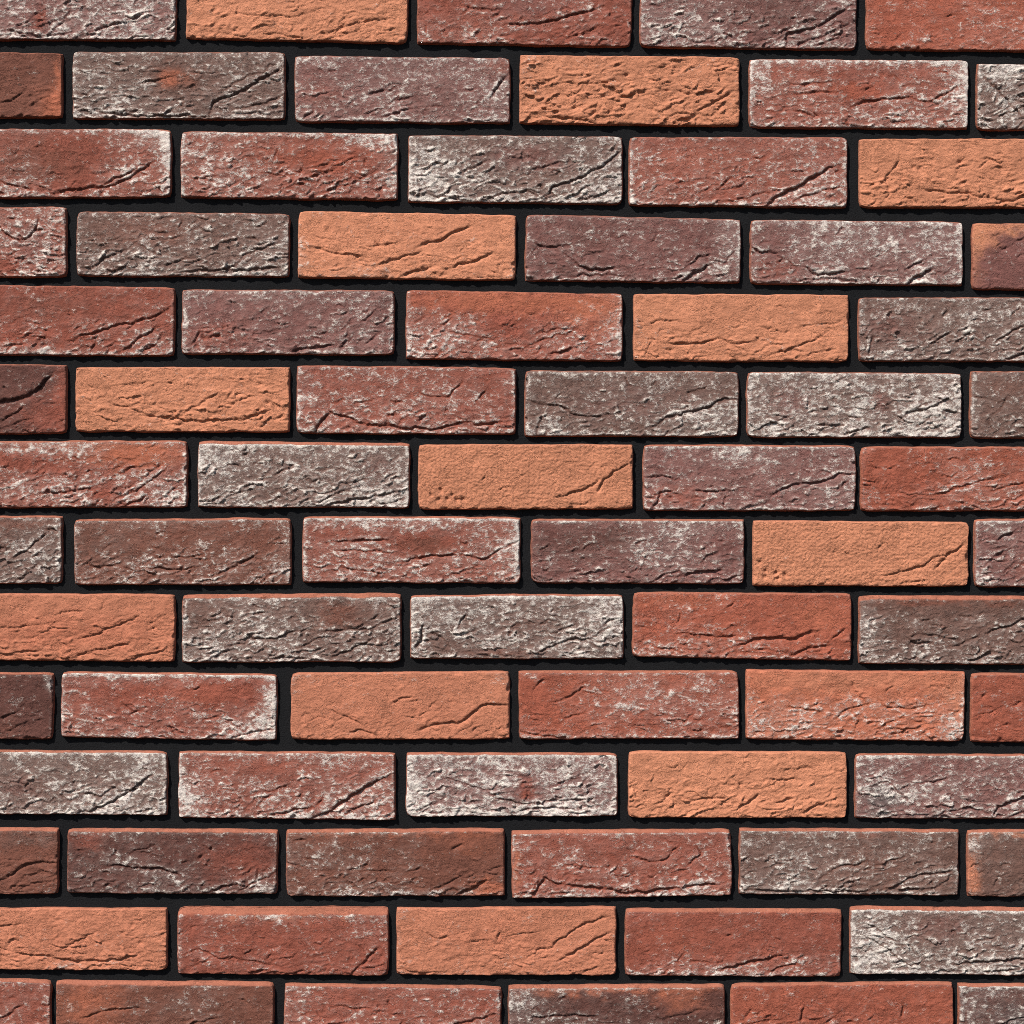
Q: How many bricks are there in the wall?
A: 77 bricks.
